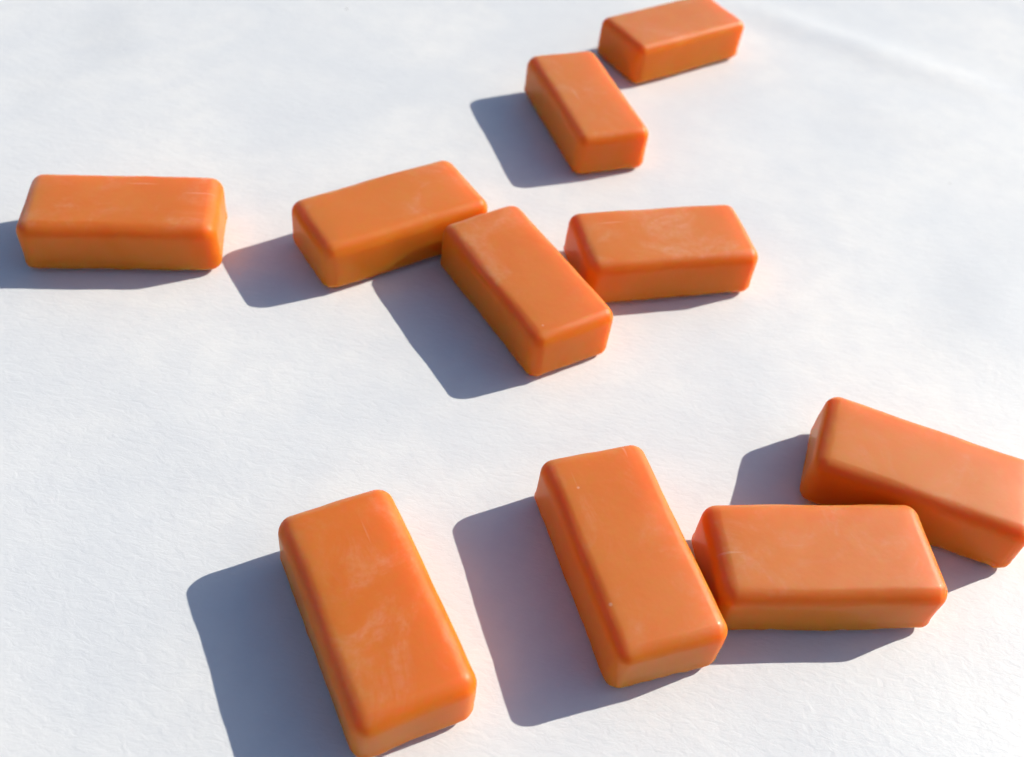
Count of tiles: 10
